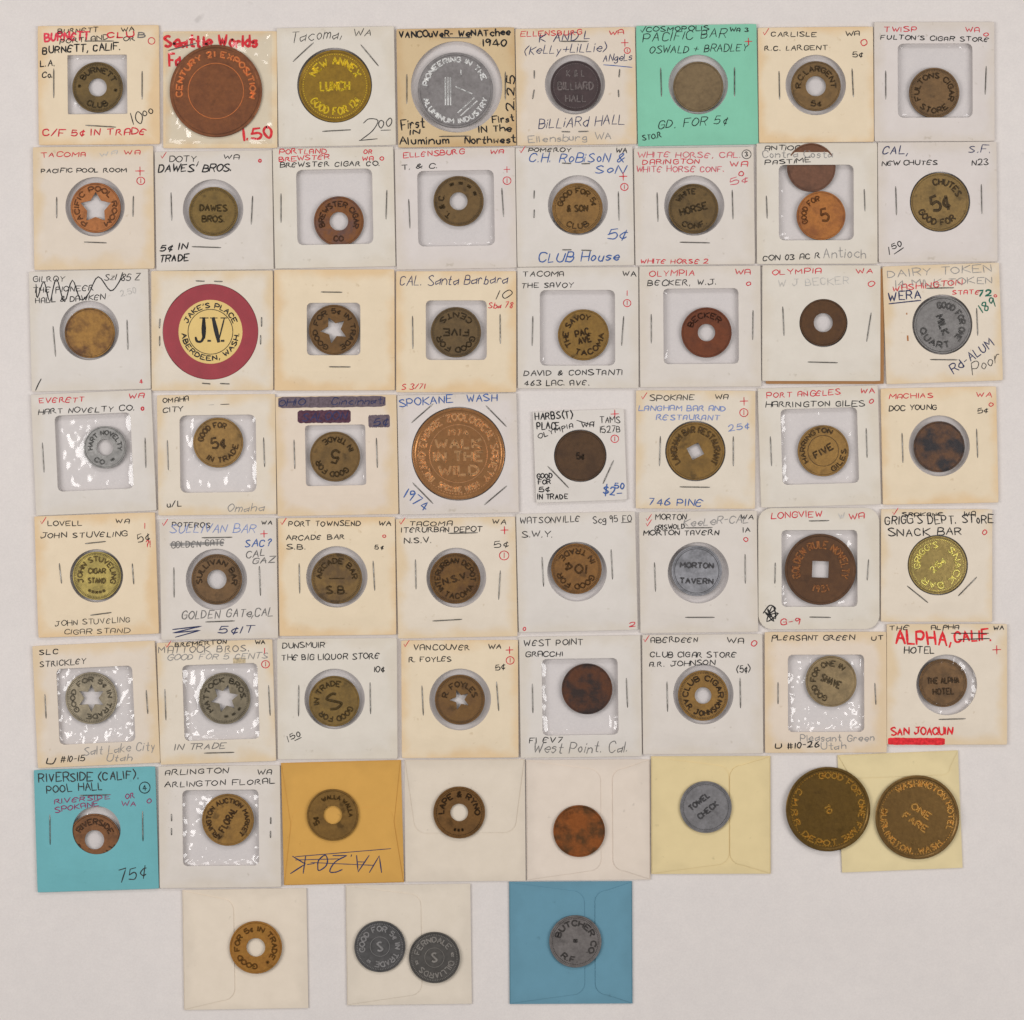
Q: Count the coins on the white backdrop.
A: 60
